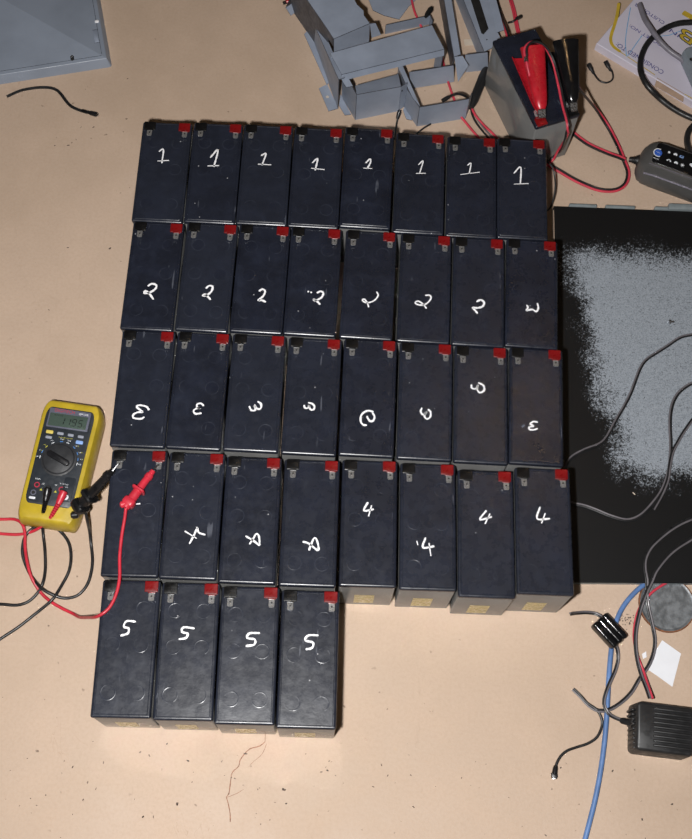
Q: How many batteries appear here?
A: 37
